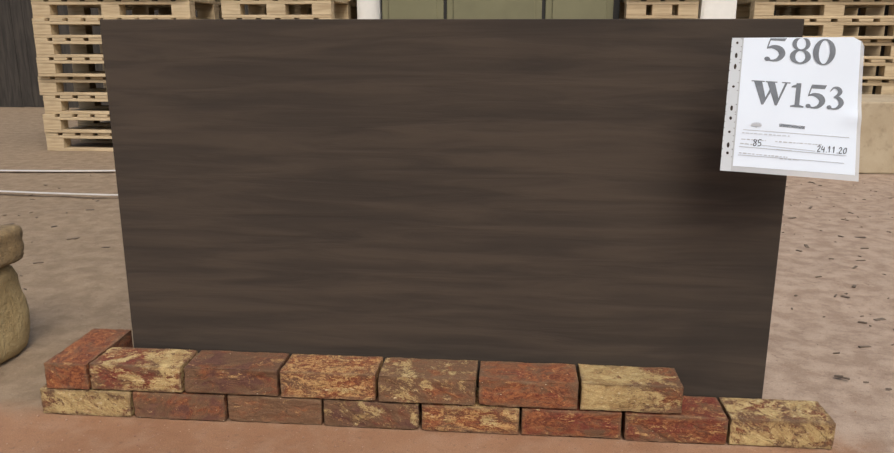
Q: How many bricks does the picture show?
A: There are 15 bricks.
